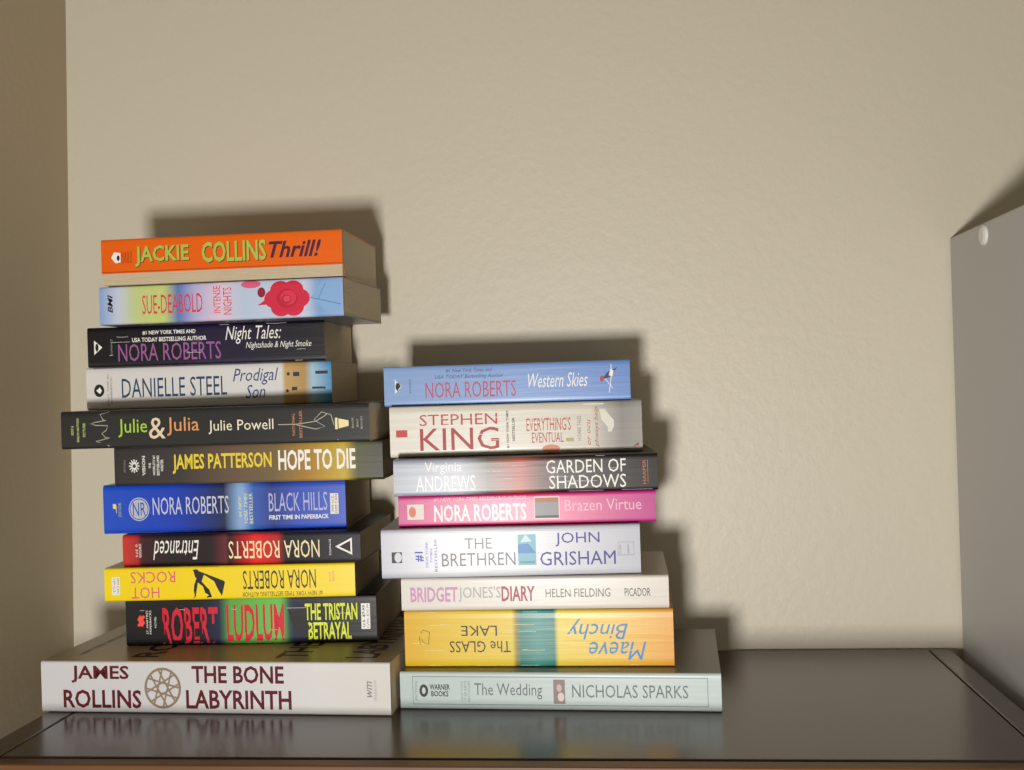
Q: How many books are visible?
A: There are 19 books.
